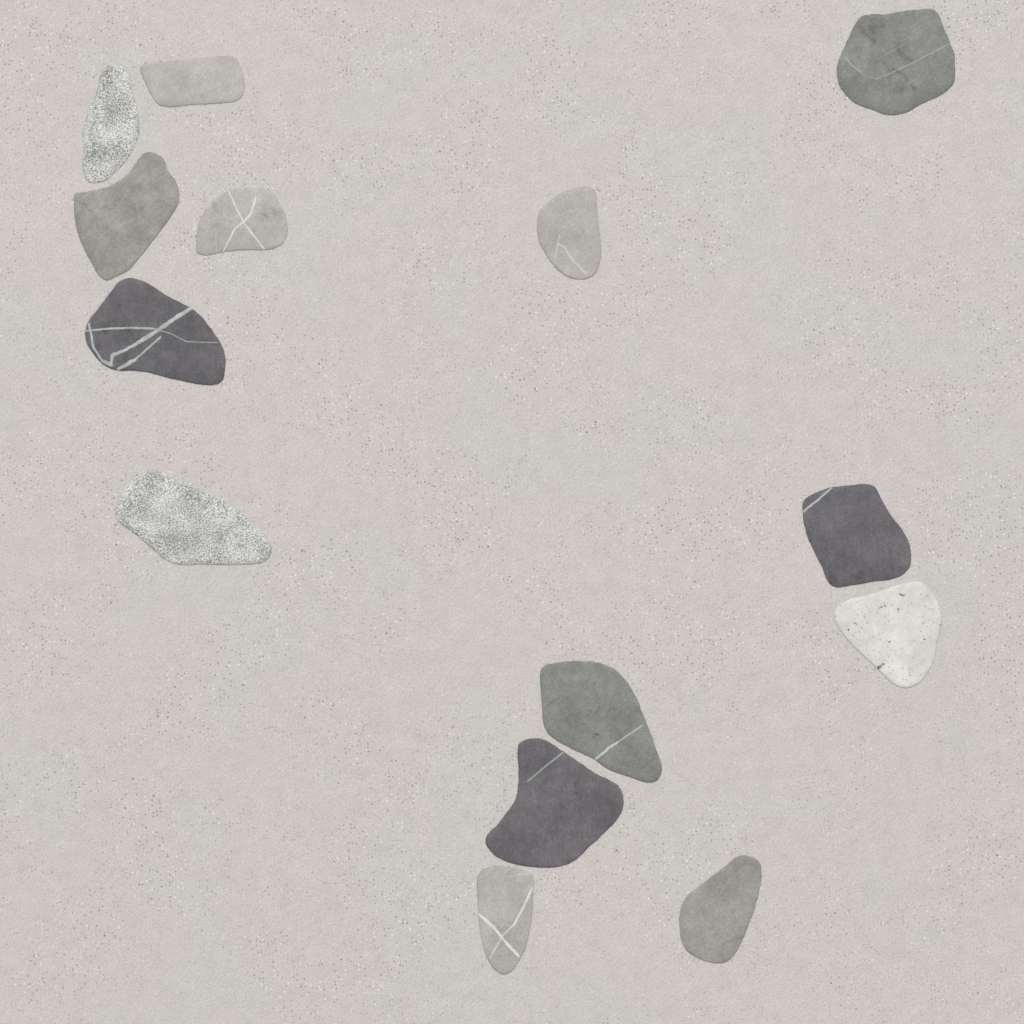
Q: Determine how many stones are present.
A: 14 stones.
